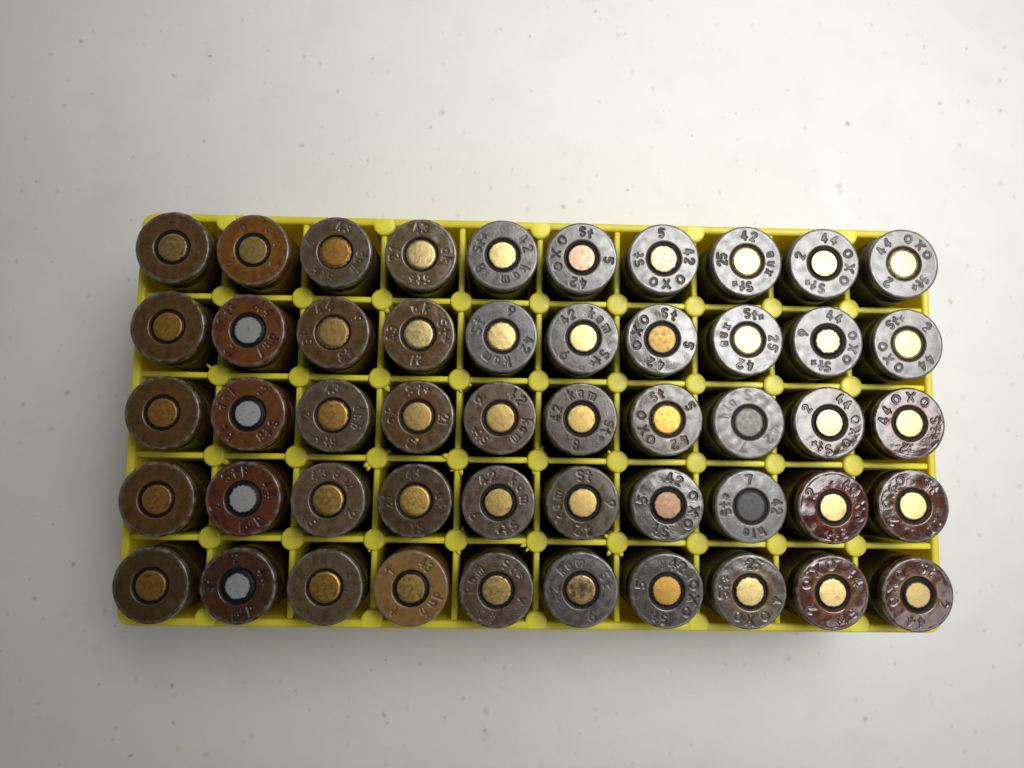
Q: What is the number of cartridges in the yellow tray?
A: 50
